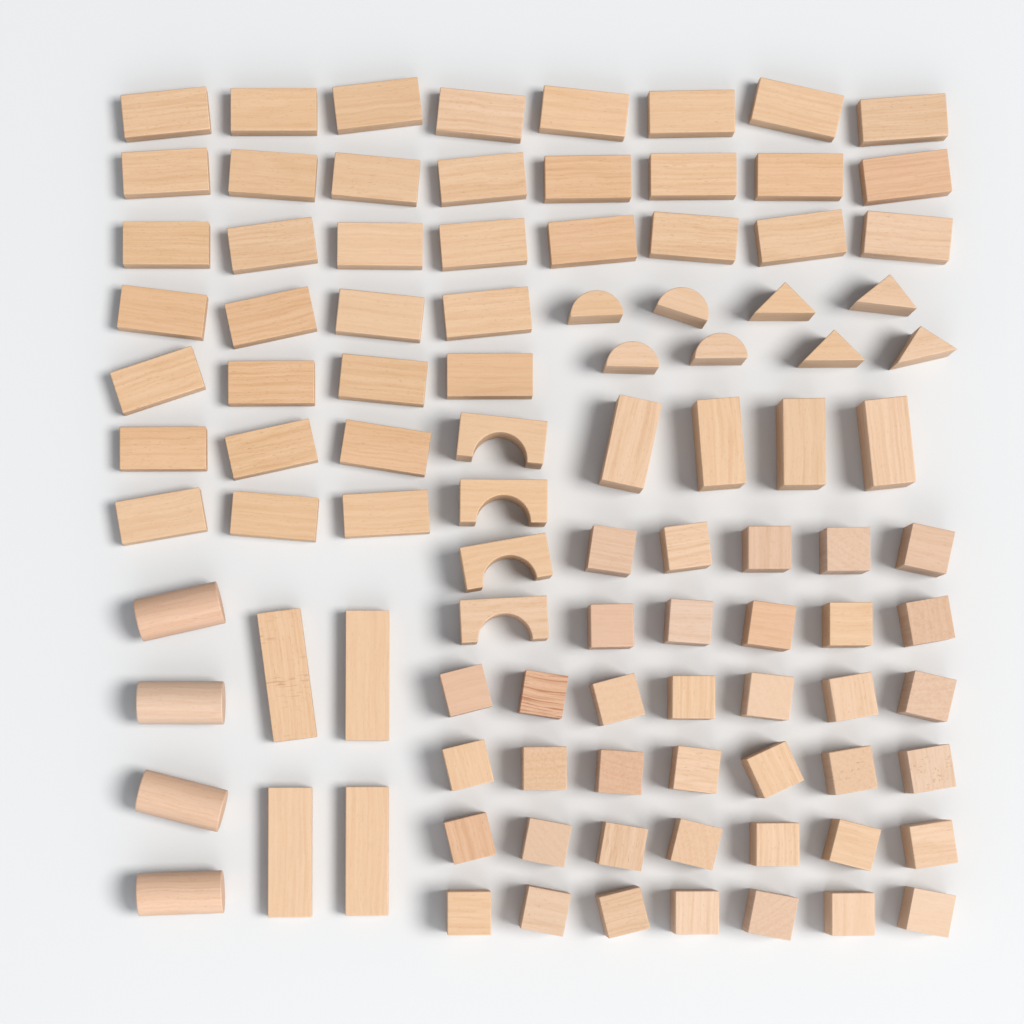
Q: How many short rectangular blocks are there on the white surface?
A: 42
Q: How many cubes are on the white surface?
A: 38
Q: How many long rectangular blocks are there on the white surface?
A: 4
